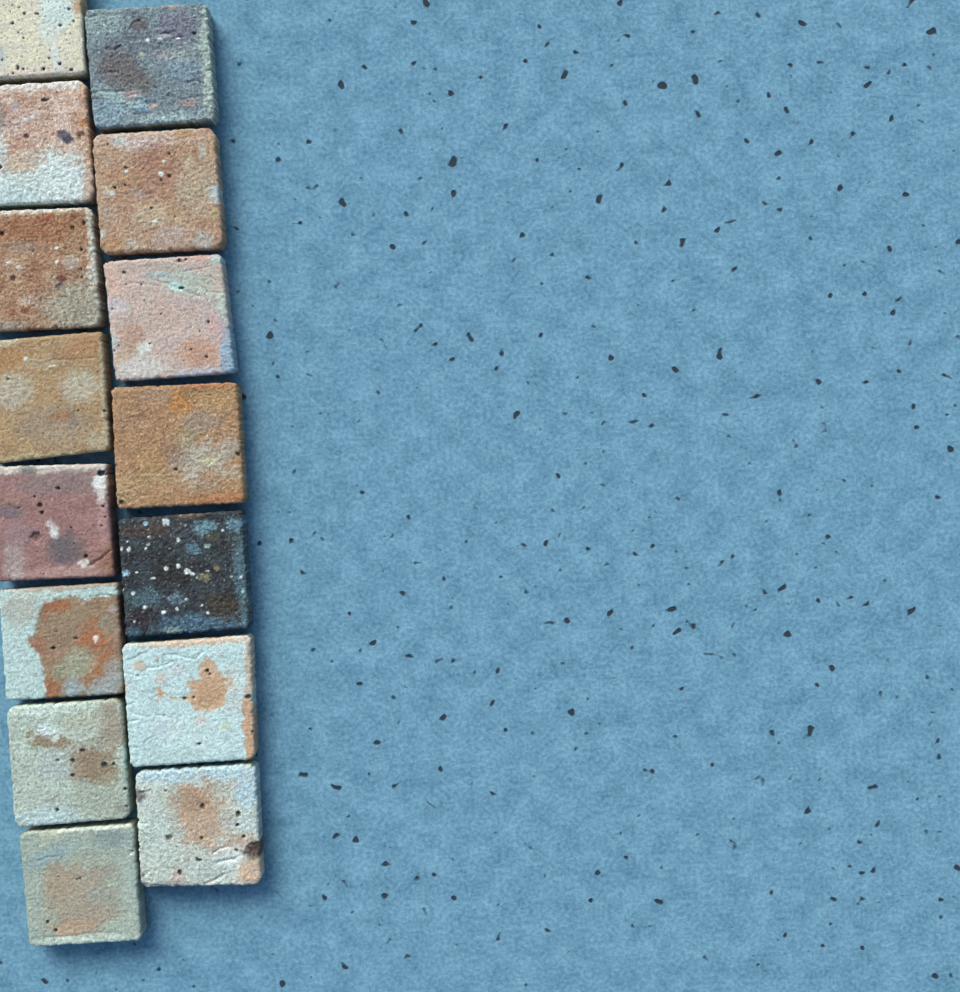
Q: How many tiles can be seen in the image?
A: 15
